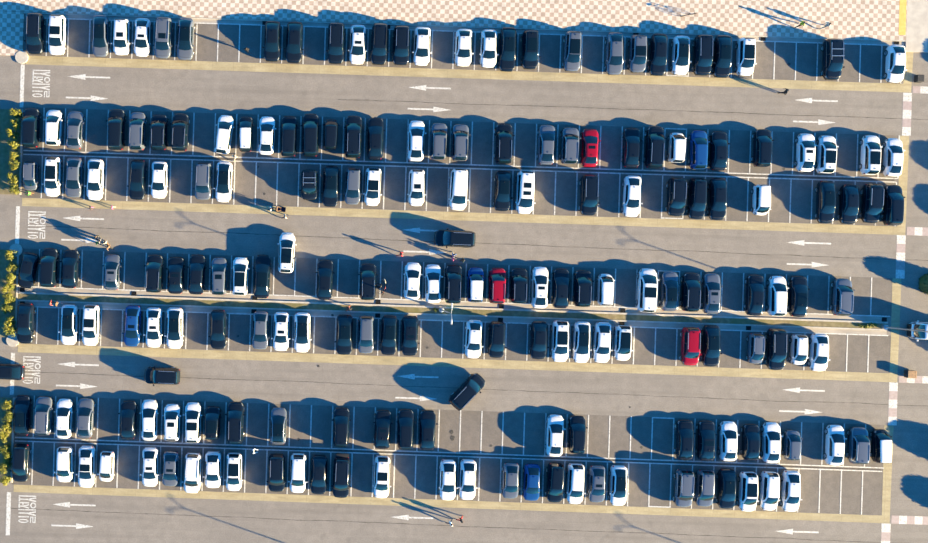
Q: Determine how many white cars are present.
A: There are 74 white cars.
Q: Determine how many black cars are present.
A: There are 87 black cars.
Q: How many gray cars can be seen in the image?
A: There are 34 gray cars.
